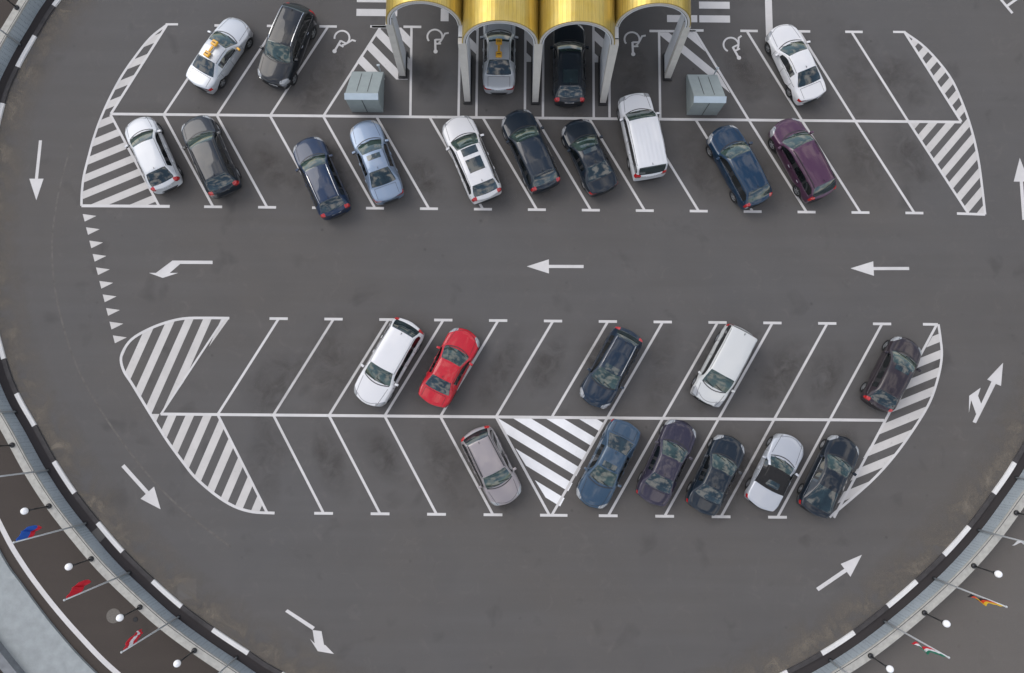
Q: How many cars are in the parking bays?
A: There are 26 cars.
